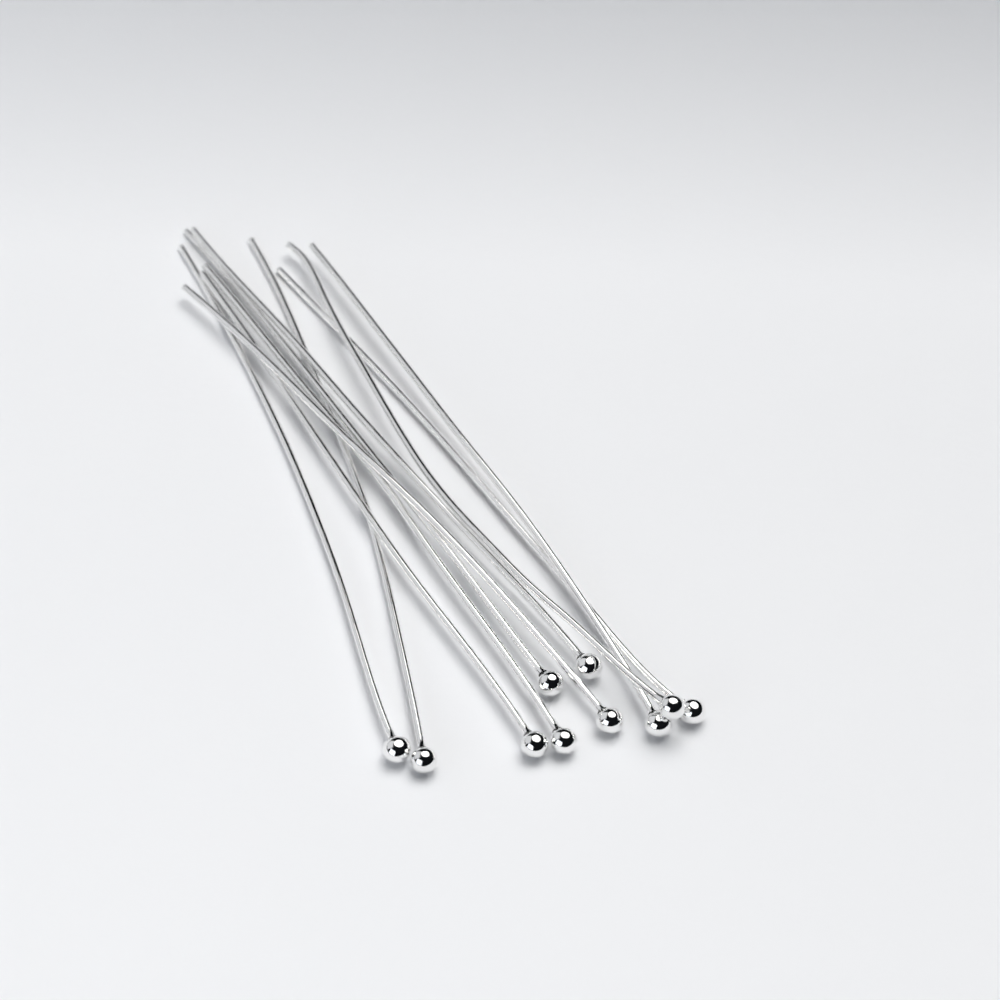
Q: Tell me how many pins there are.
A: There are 10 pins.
